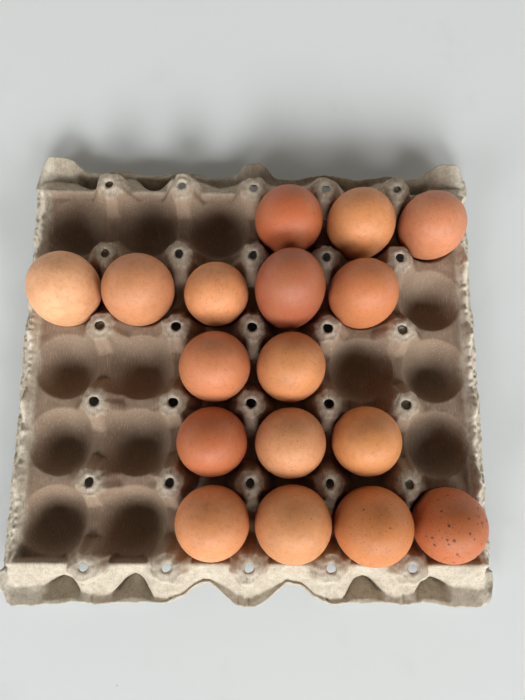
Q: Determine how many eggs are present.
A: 17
